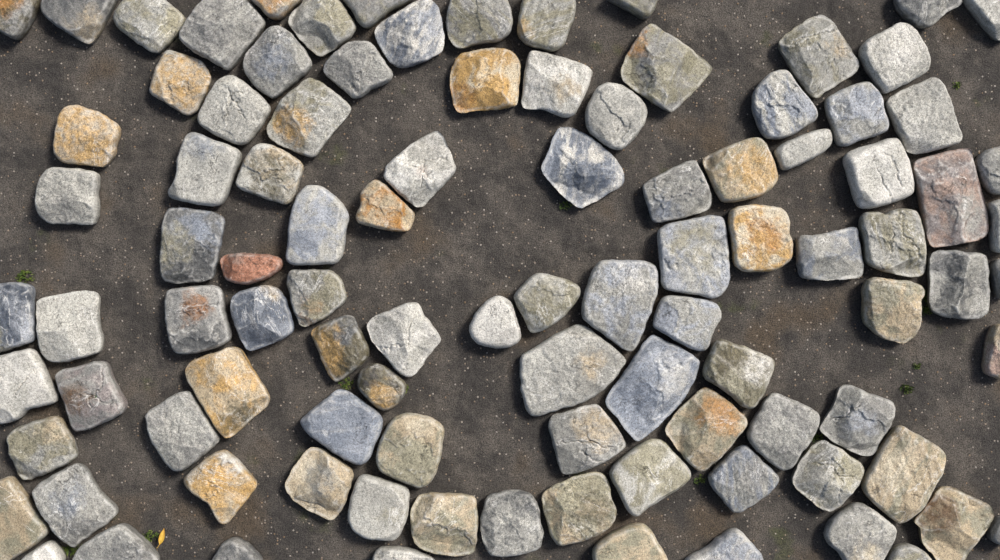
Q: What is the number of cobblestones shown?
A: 100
